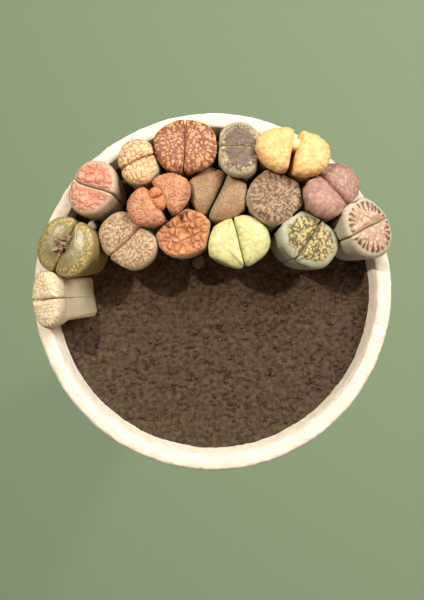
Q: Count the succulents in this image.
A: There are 16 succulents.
